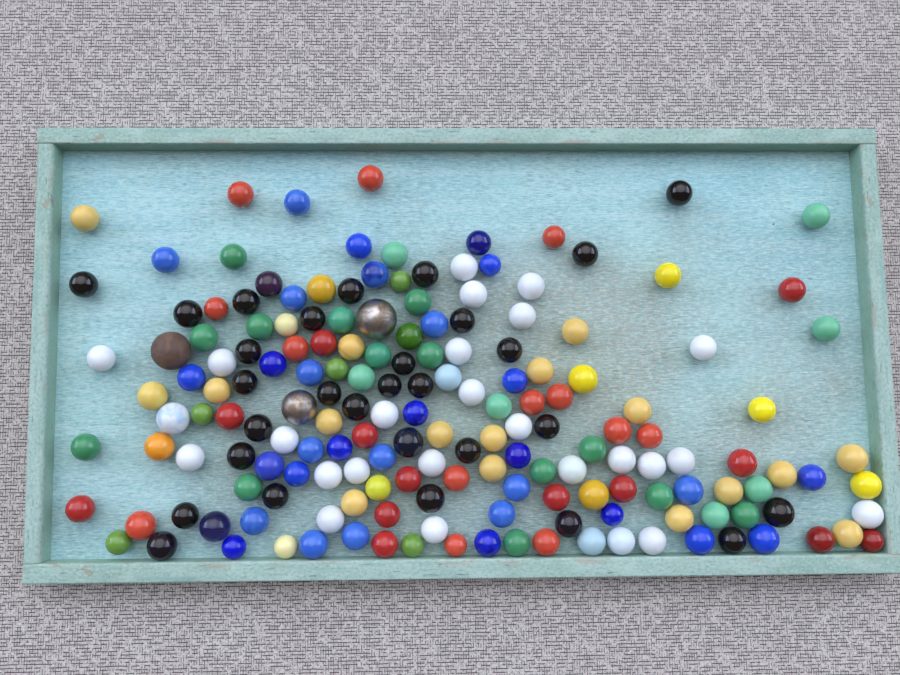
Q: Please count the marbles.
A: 173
